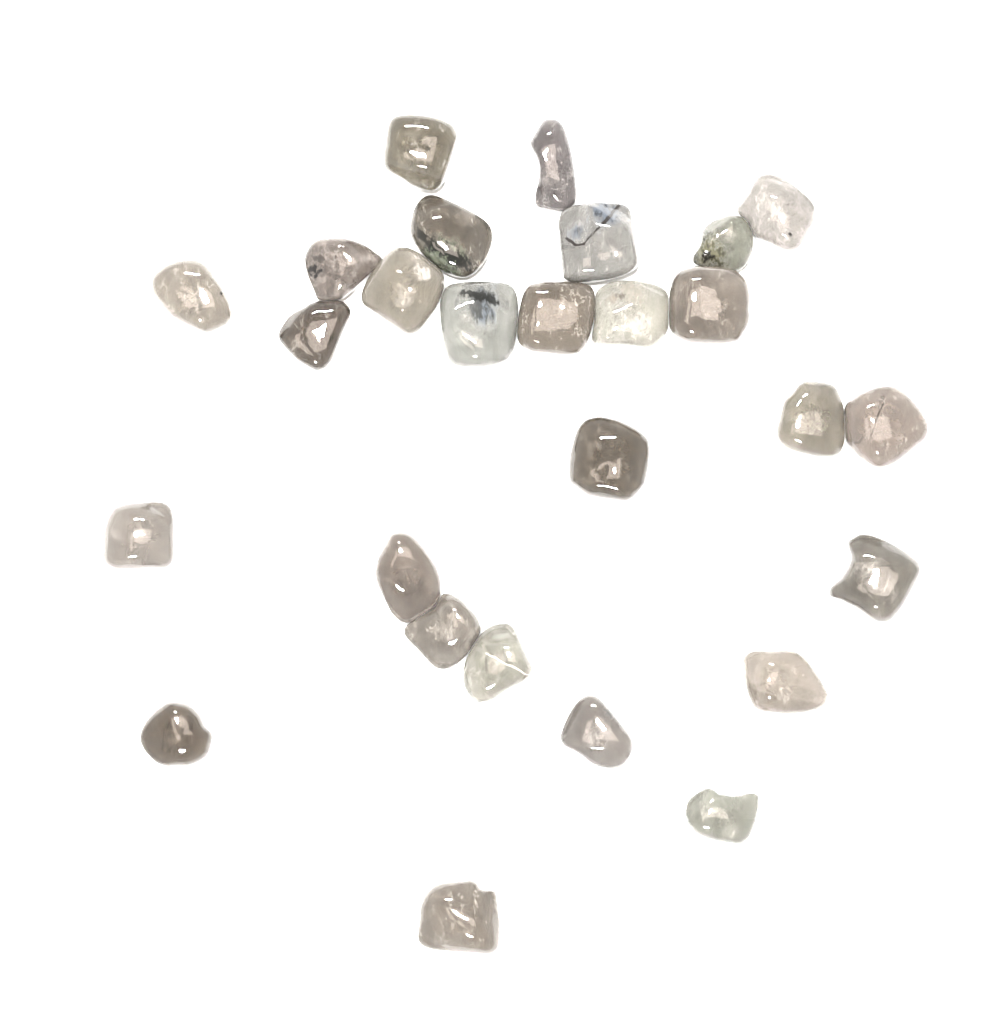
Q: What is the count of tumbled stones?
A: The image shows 27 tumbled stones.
